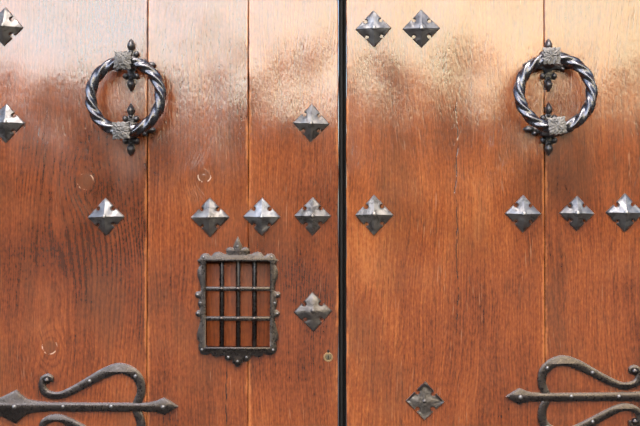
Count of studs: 15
